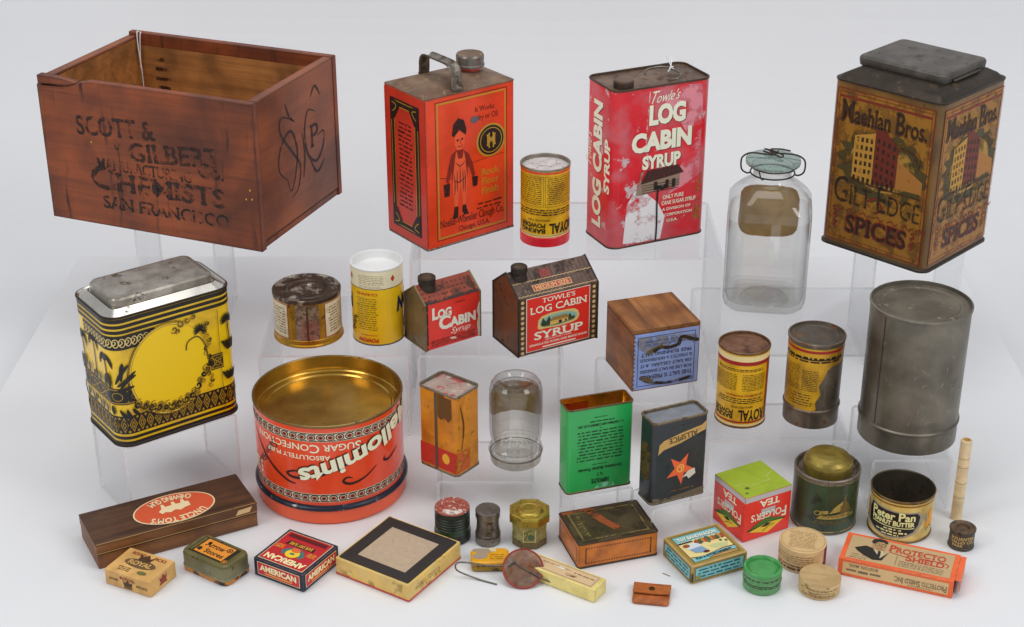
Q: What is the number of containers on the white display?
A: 40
